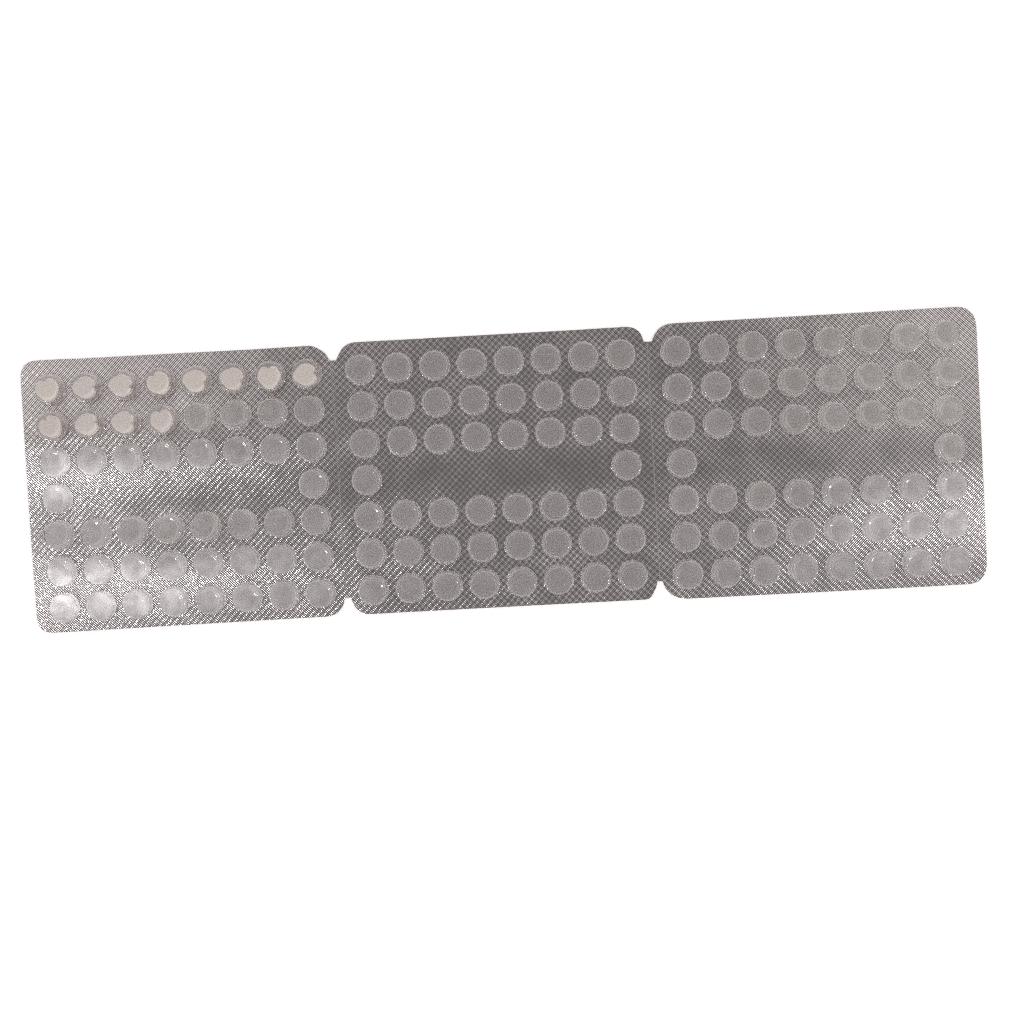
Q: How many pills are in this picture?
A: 12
